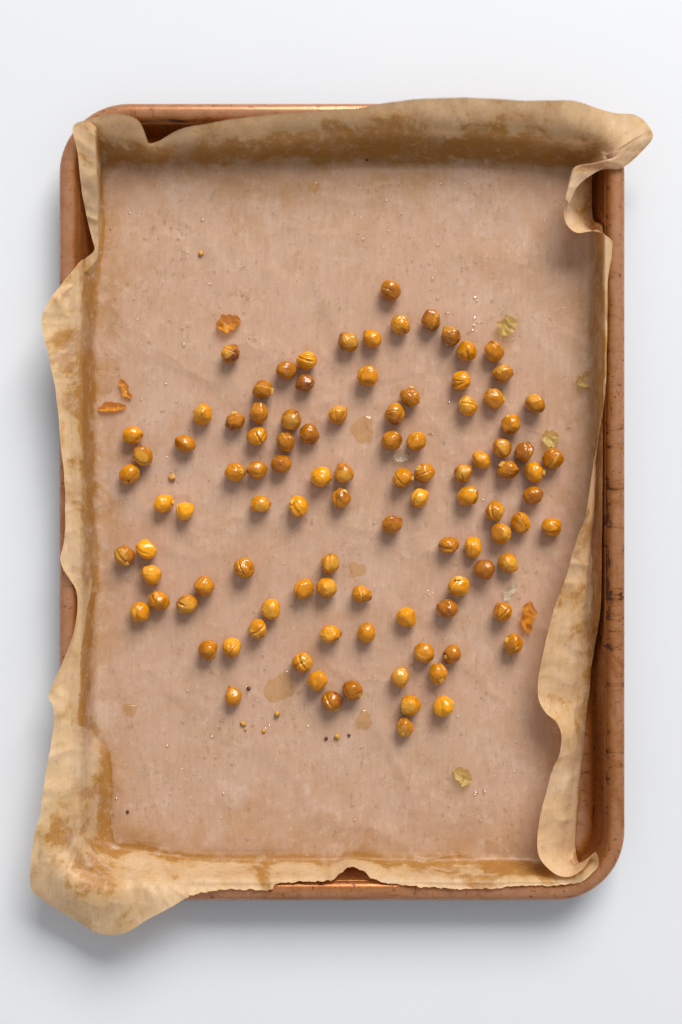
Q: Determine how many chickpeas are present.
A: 102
